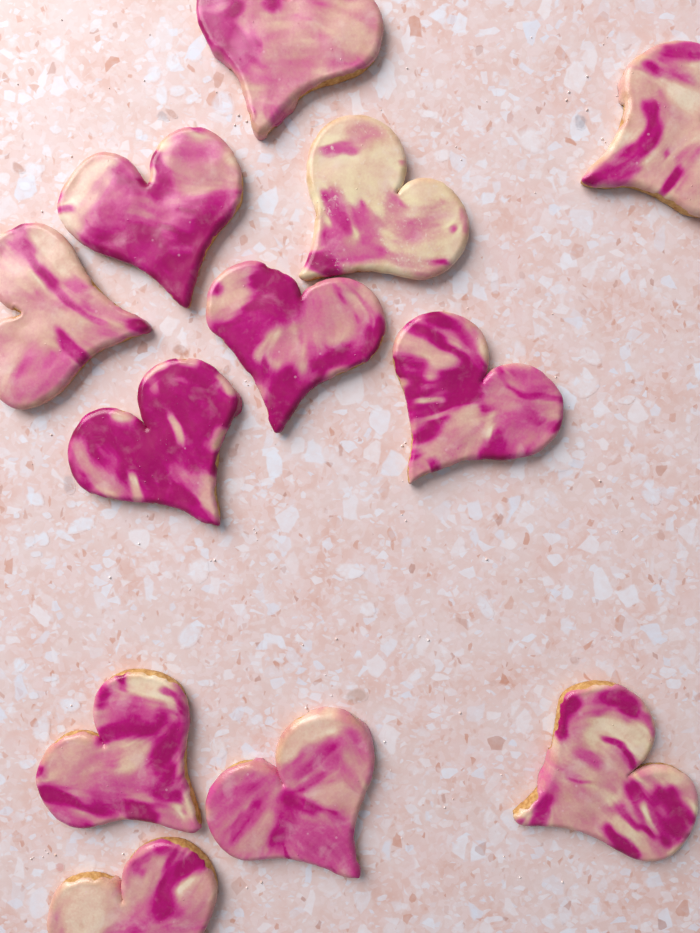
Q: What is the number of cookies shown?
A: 12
